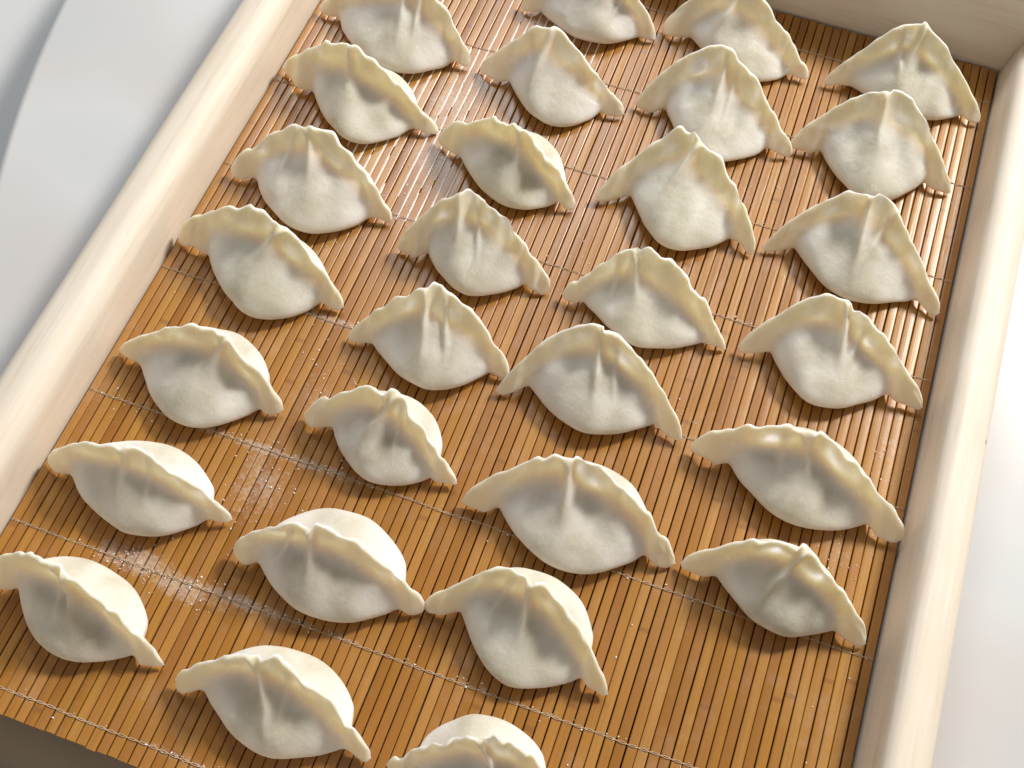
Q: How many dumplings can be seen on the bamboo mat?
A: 29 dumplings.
